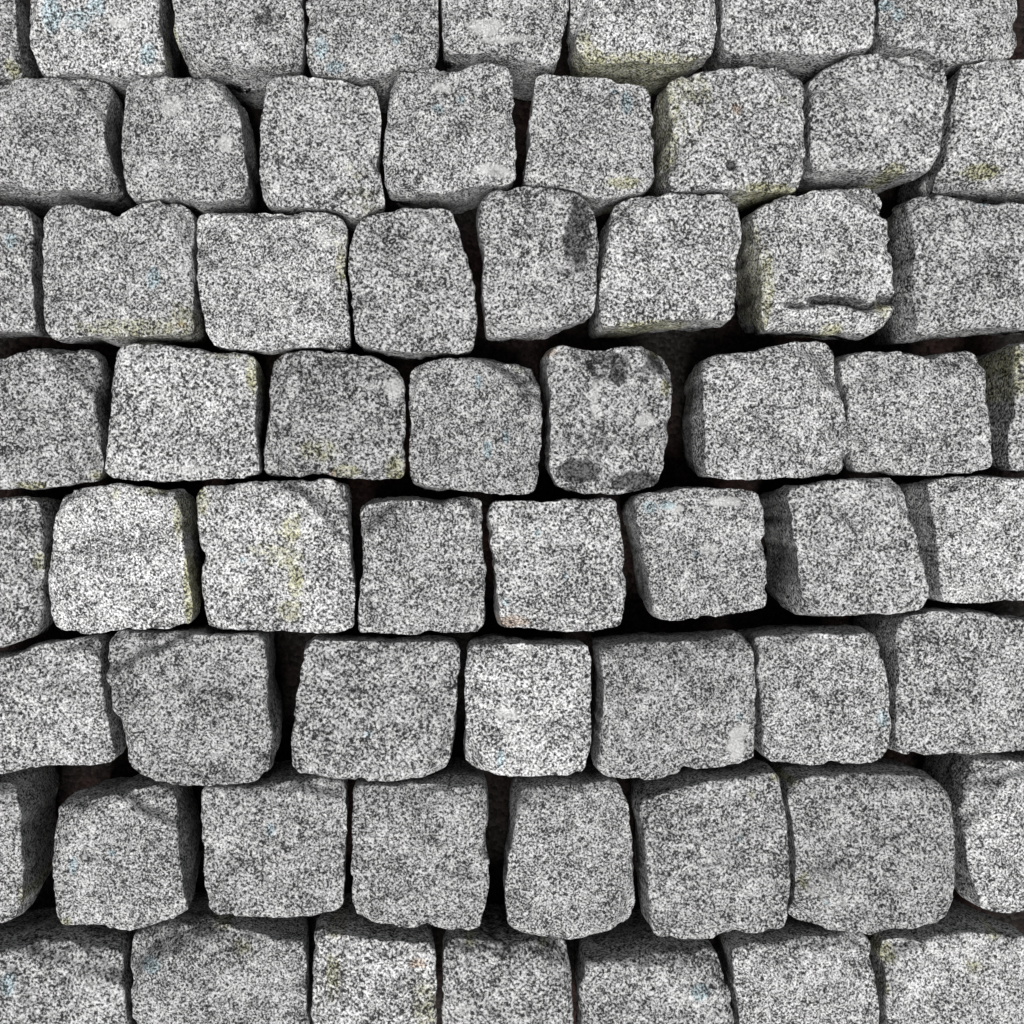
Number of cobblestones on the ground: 62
